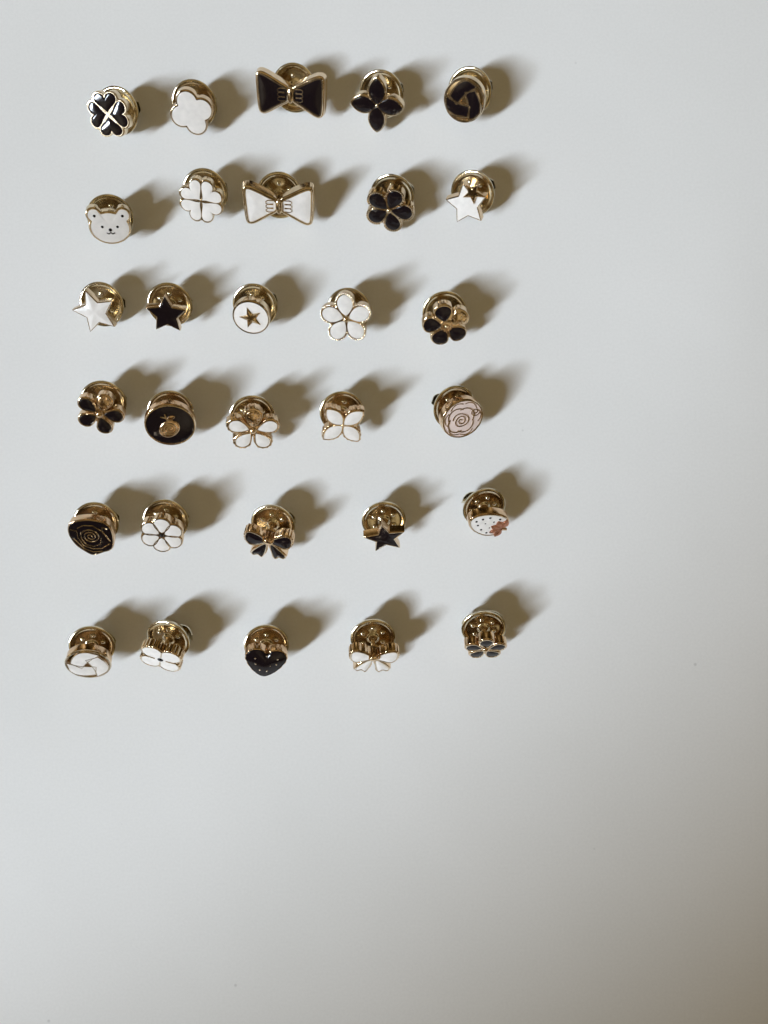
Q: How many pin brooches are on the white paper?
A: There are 30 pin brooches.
